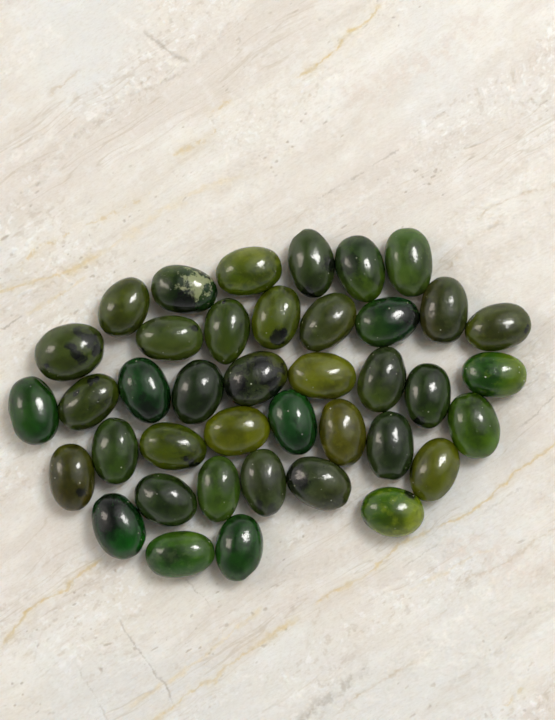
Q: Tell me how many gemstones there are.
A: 40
